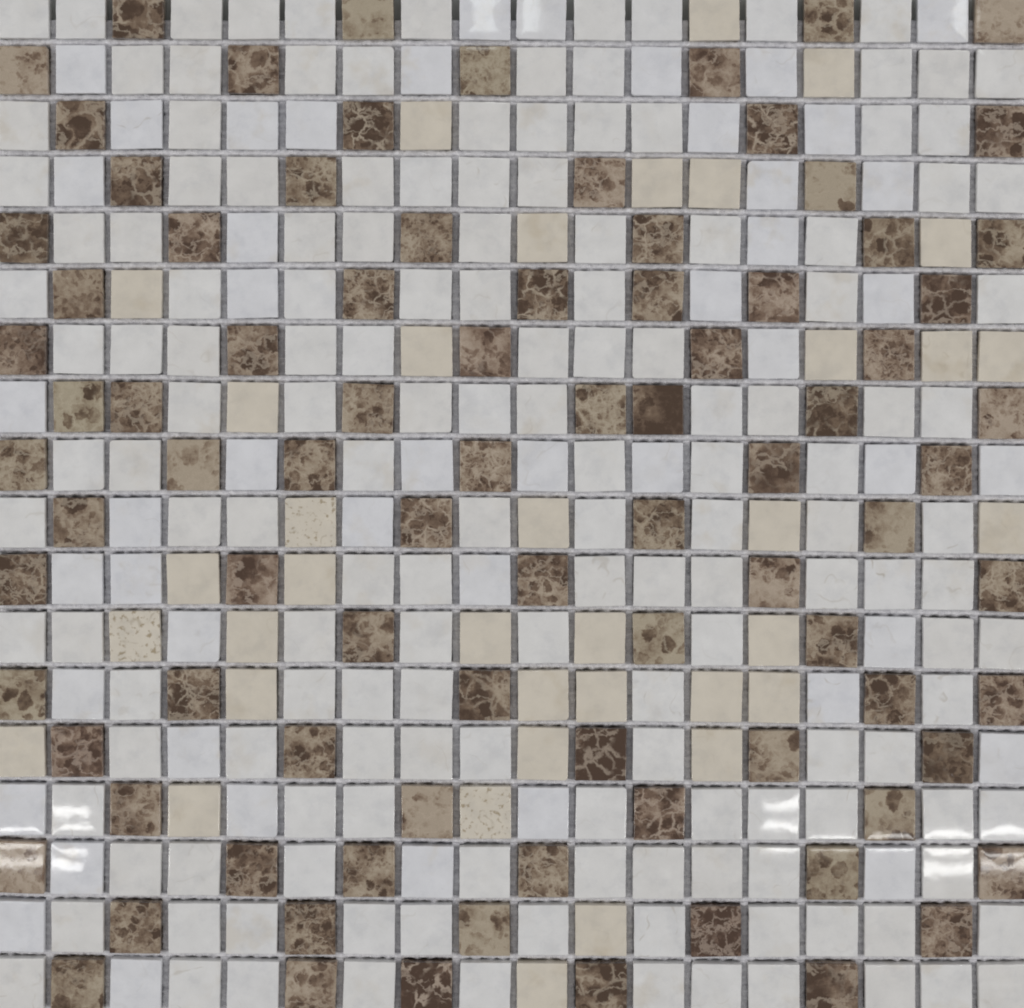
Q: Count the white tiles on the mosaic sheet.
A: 200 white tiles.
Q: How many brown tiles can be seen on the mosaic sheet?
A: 88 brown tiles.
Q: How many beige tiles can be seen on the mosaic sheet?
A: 36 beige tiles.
